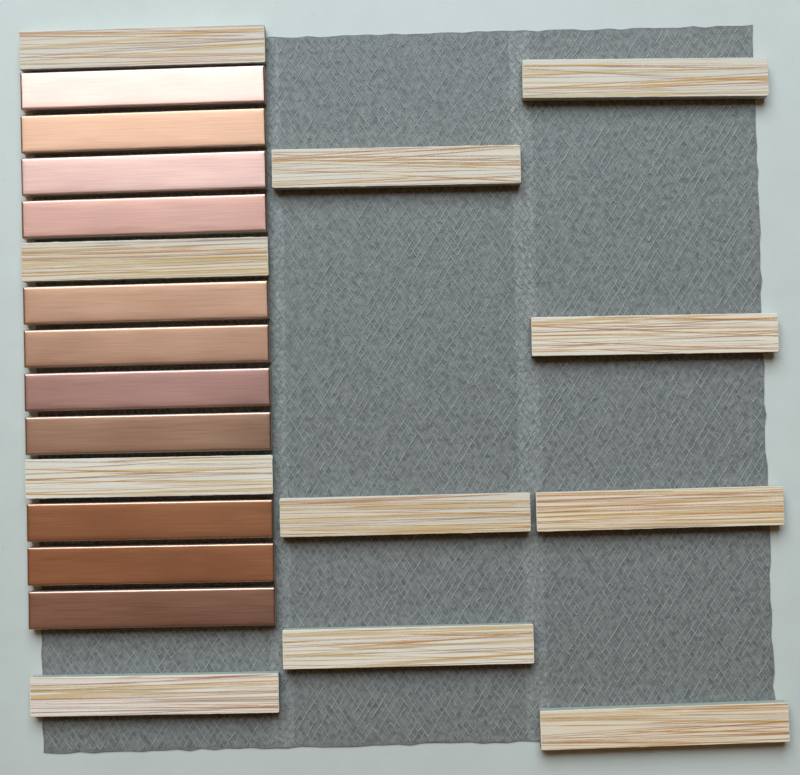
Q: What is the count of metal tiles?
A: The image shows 11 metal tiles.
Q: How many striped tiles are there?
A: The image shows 11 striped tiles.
